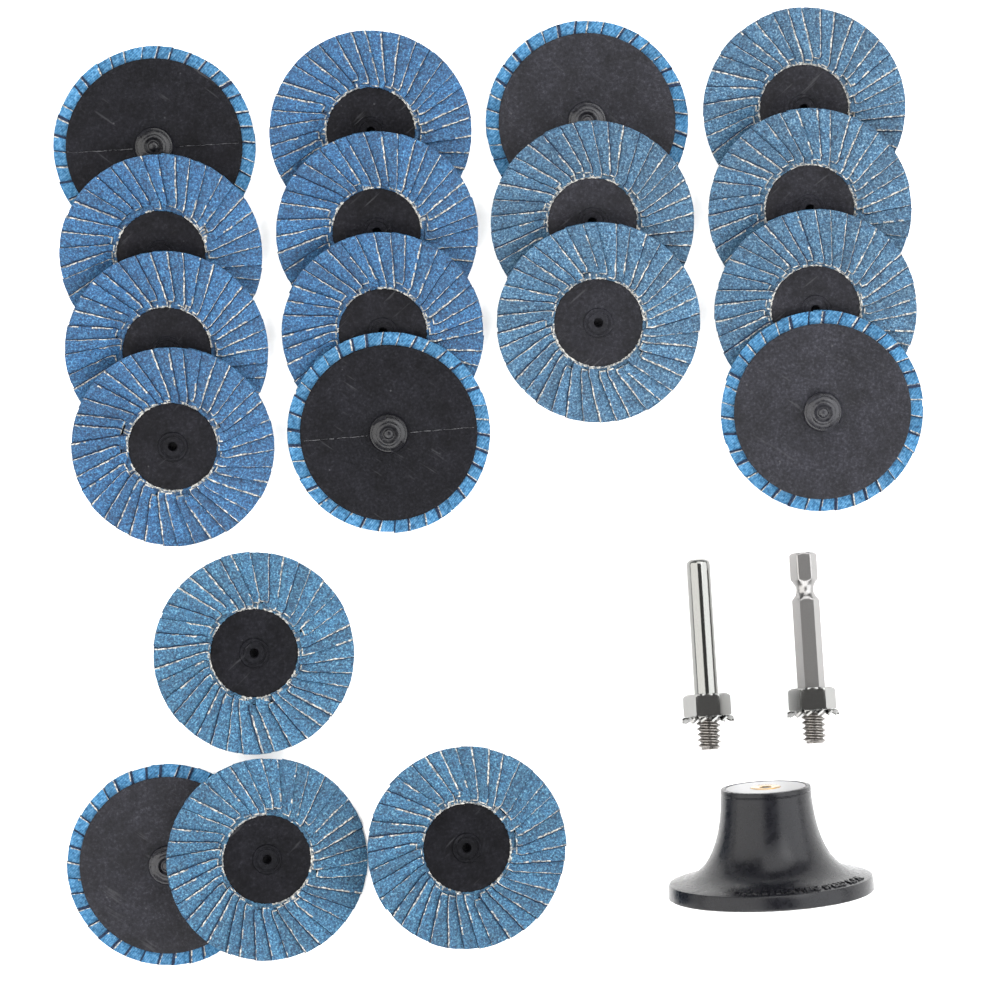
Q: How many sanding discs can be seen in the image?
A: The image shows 19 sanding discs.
